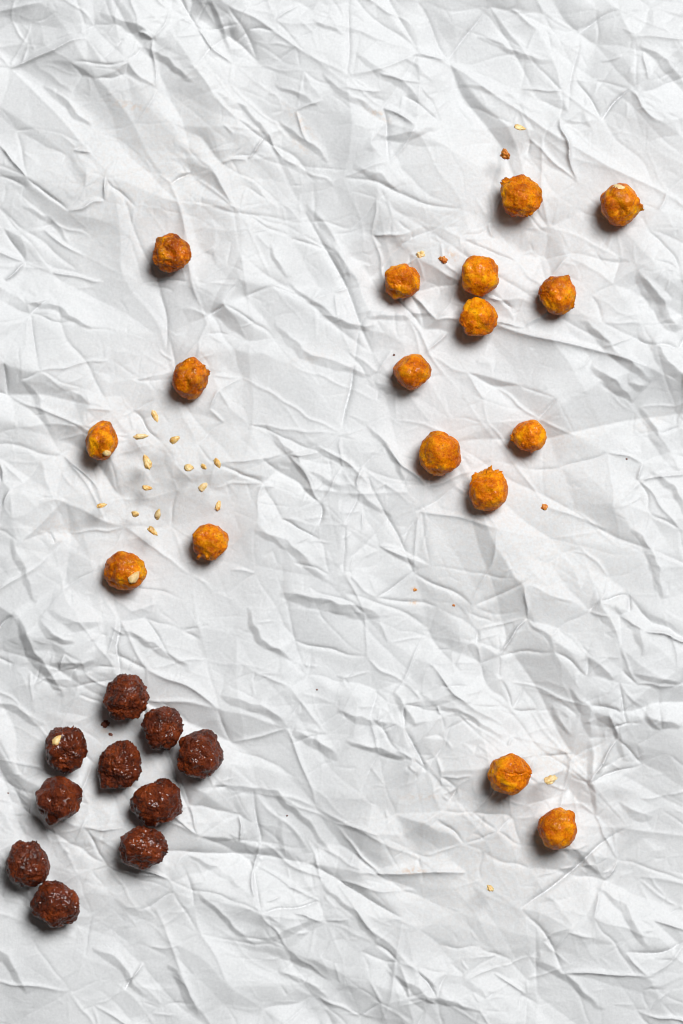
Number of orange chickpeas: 17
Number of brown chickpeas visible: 10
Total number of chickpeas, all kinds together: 27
